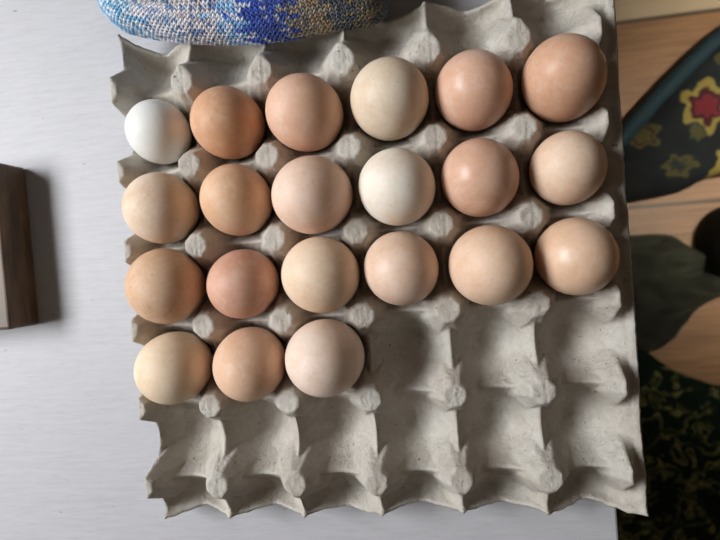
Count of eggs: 21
